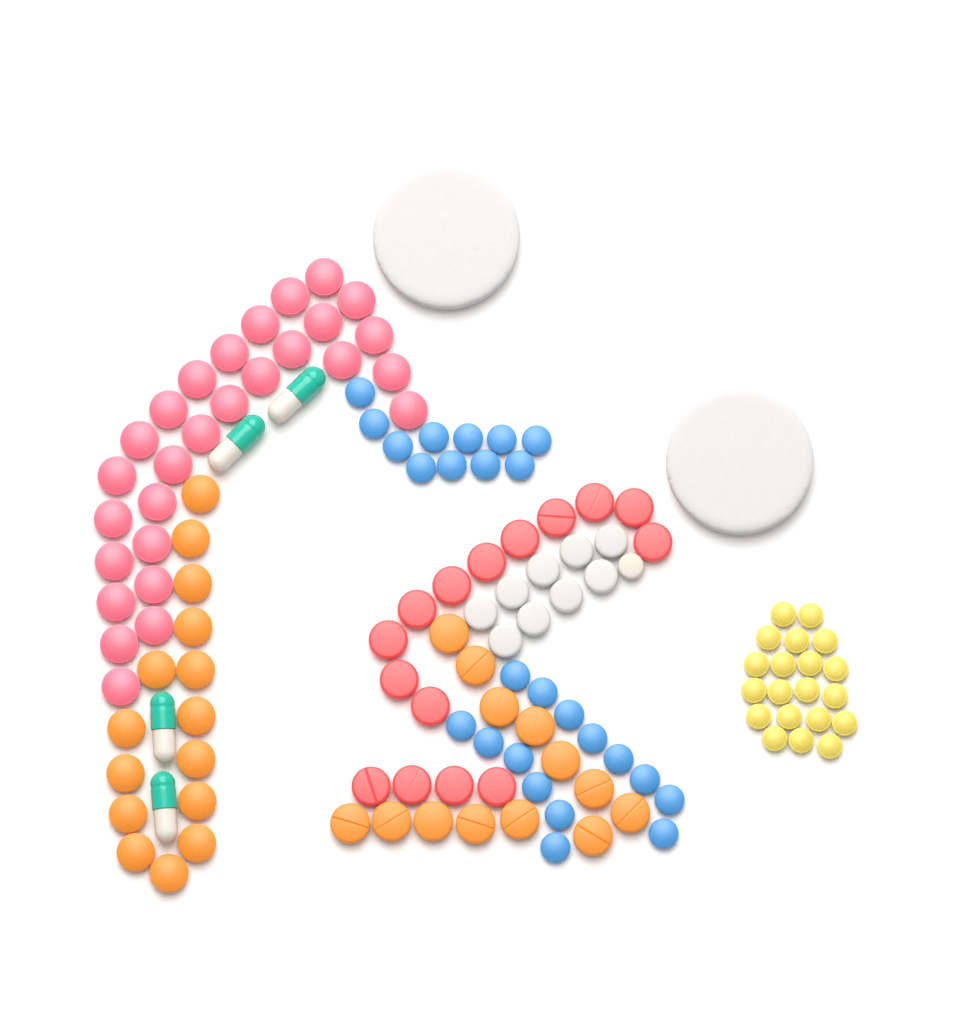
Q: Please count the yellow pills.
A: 20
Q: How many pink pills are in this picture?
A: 28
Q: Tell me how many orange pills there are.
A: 28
